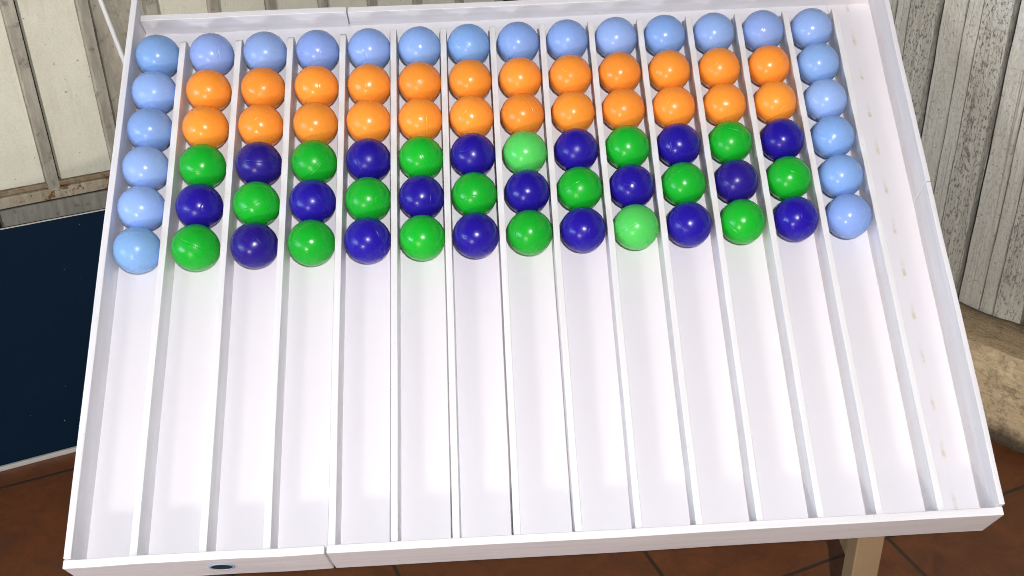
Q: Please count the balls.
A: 84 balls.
